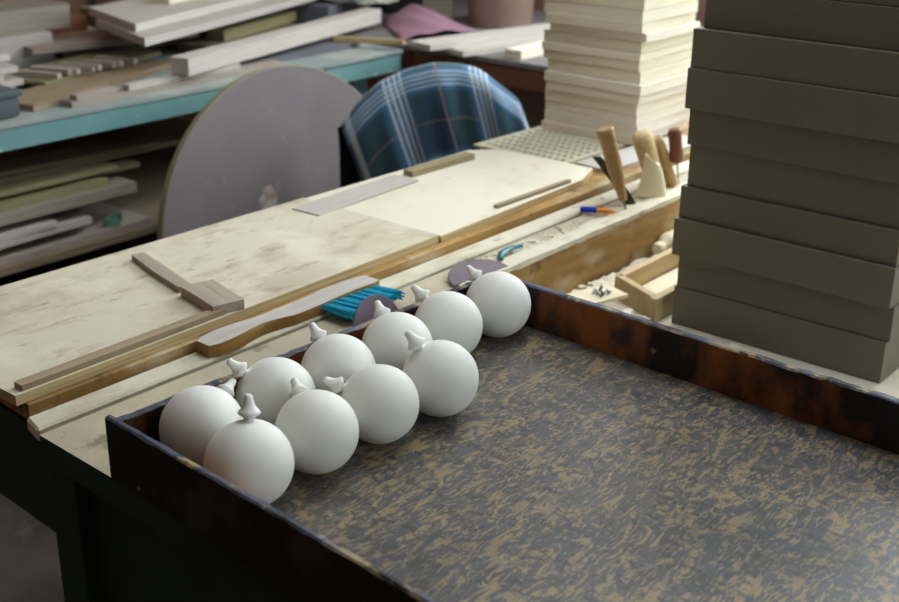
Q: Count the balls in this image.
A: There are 10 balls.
